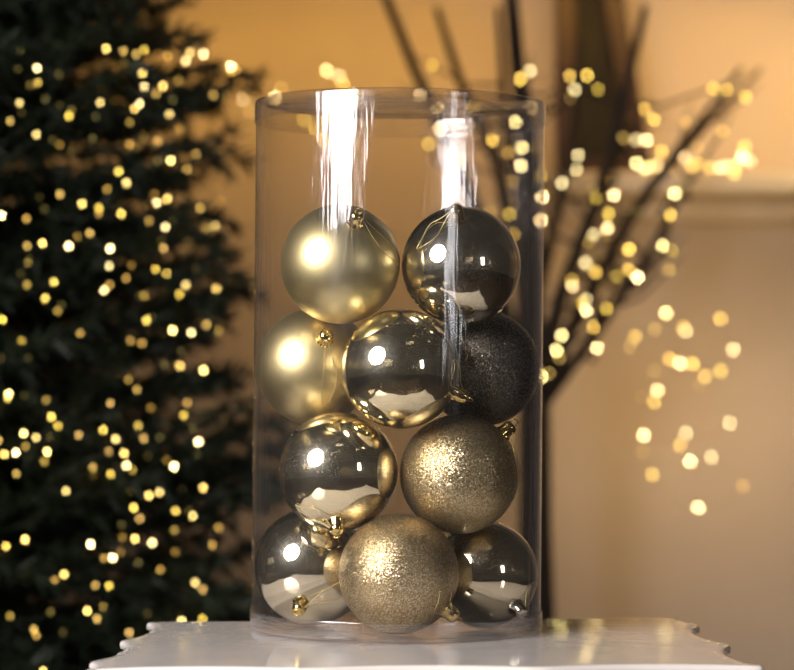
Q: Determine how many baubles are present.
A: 10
